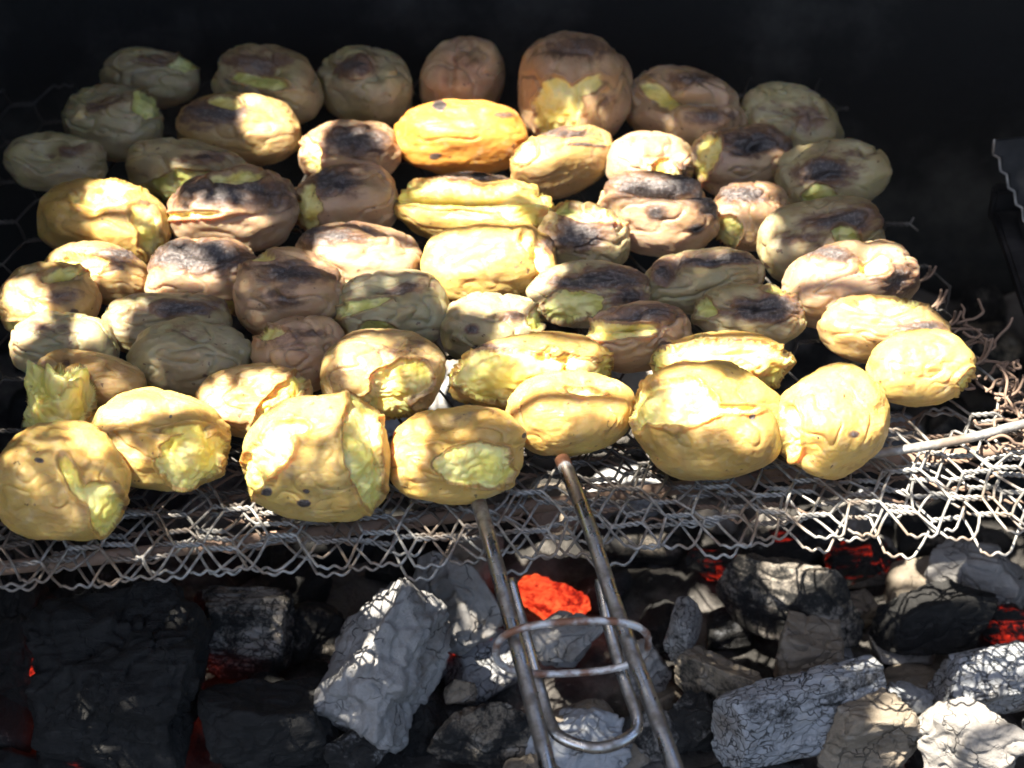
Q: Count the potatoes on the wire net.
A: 57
